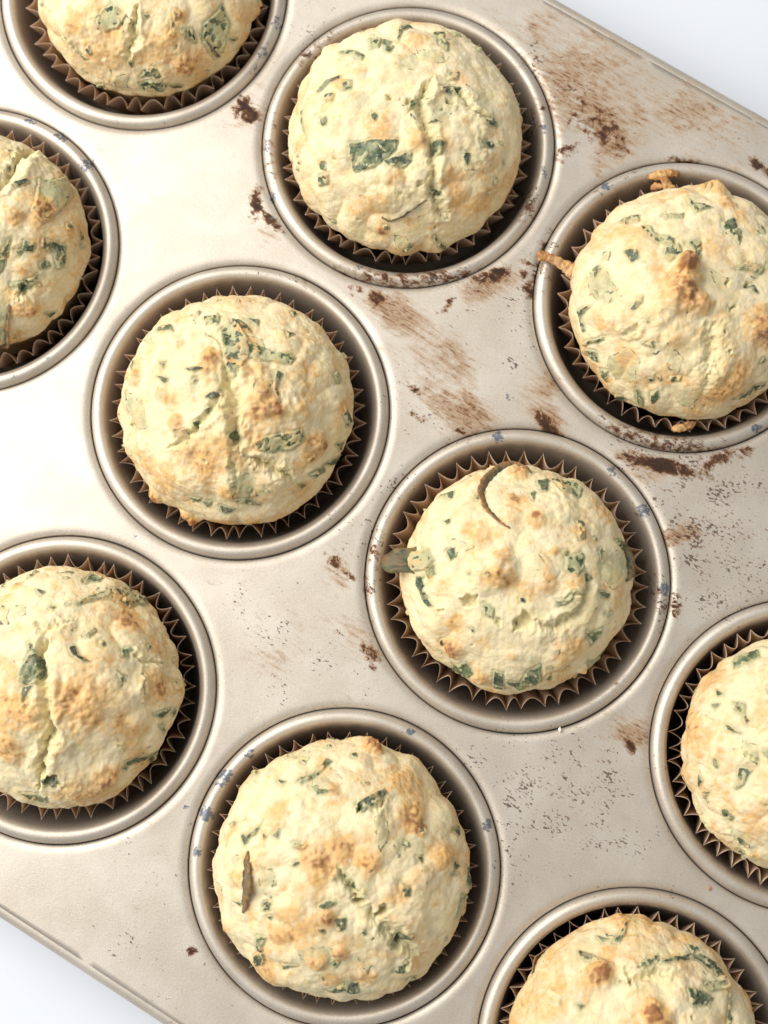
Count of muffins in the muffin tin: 10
